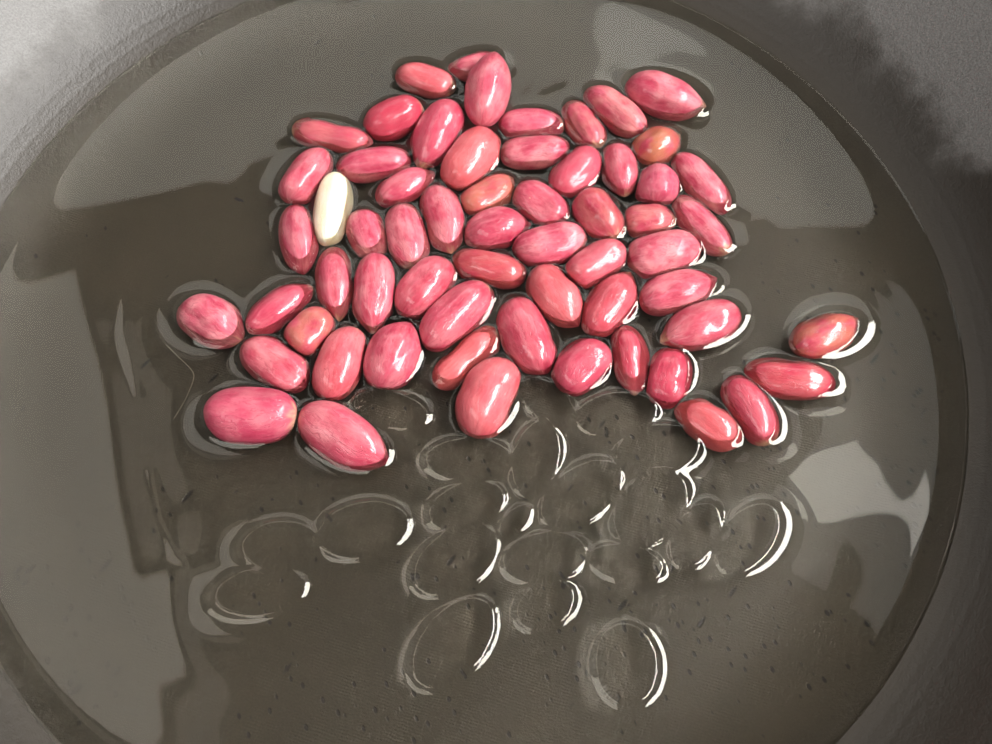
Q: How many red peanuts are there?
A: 60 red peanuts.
